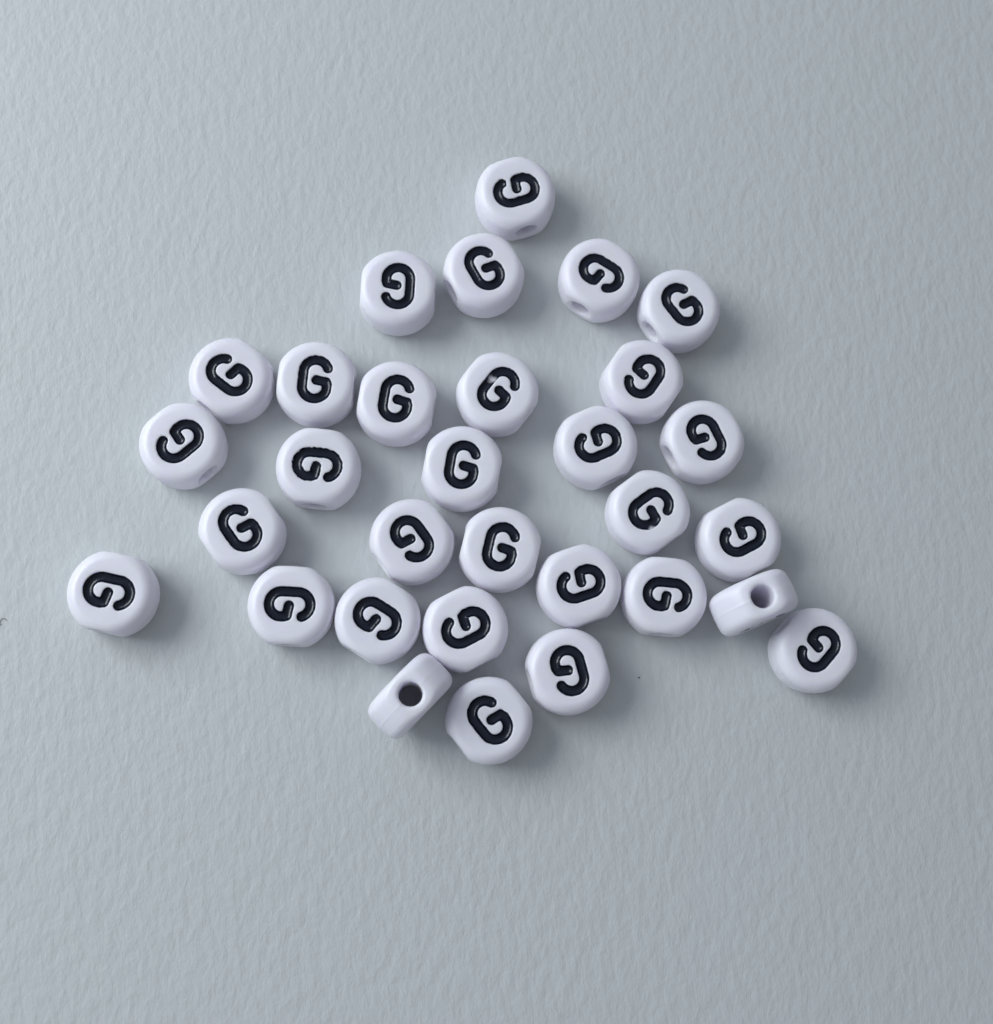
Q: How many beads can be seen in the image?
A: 31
